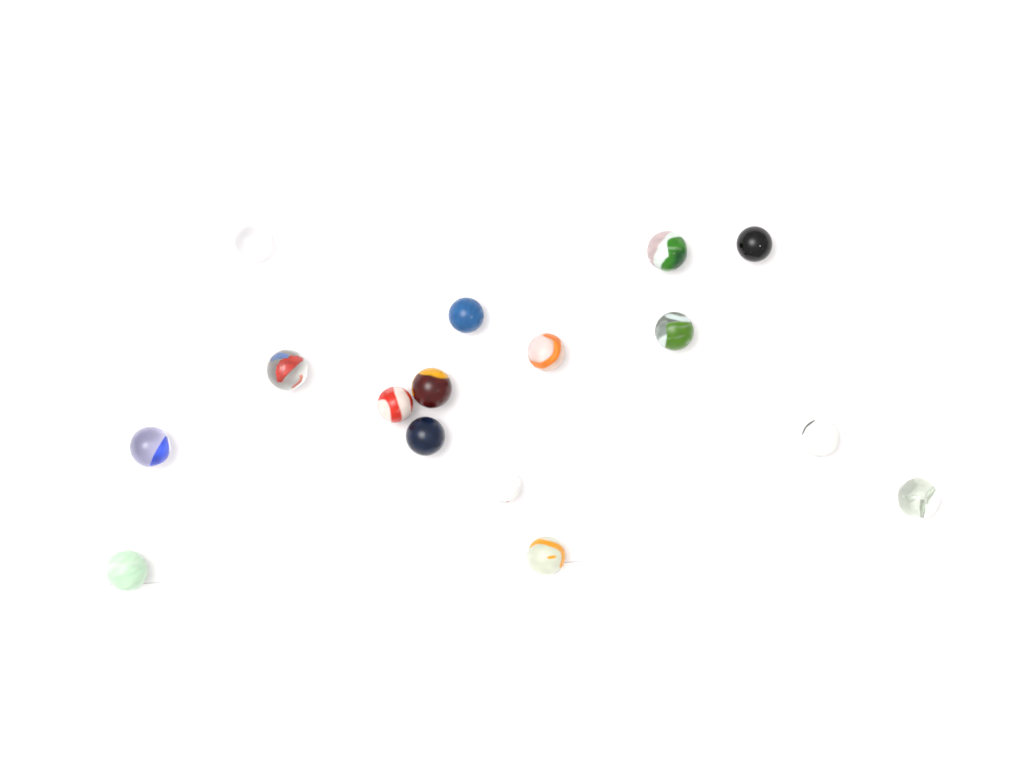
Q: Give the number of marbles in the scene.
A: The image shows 16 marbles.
